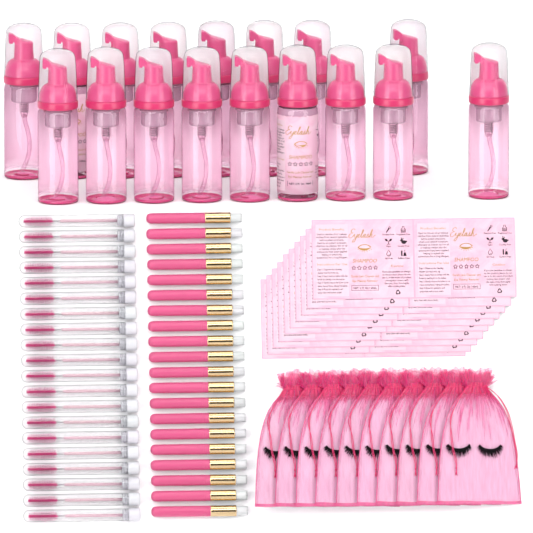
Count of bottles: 17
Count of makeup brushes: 20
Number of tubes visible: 20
